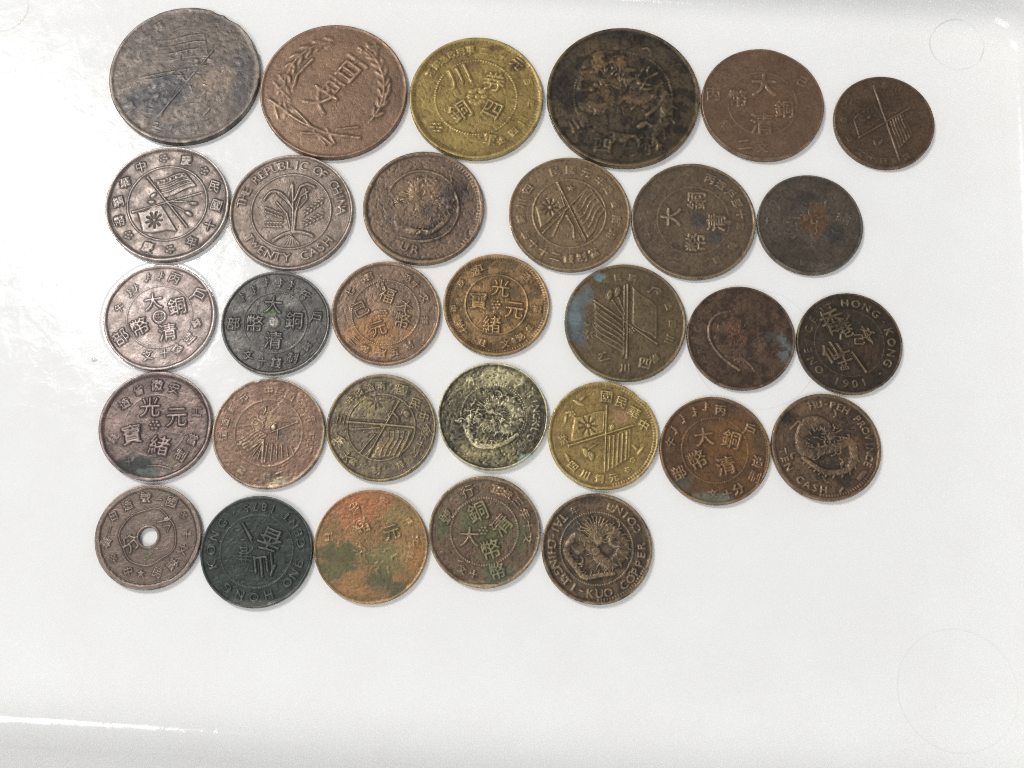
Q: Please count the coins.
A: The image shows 31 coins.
